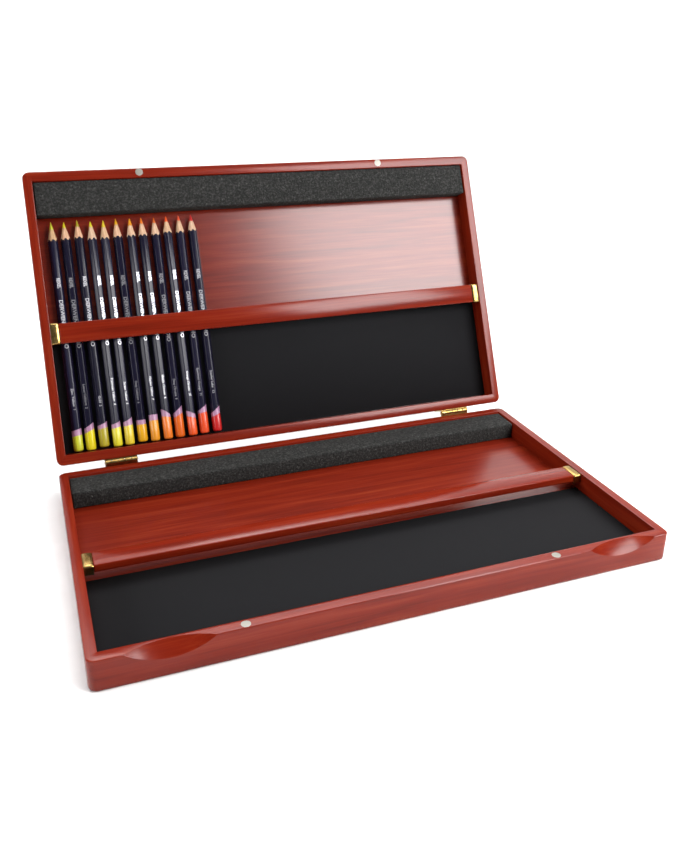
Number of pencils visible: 12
